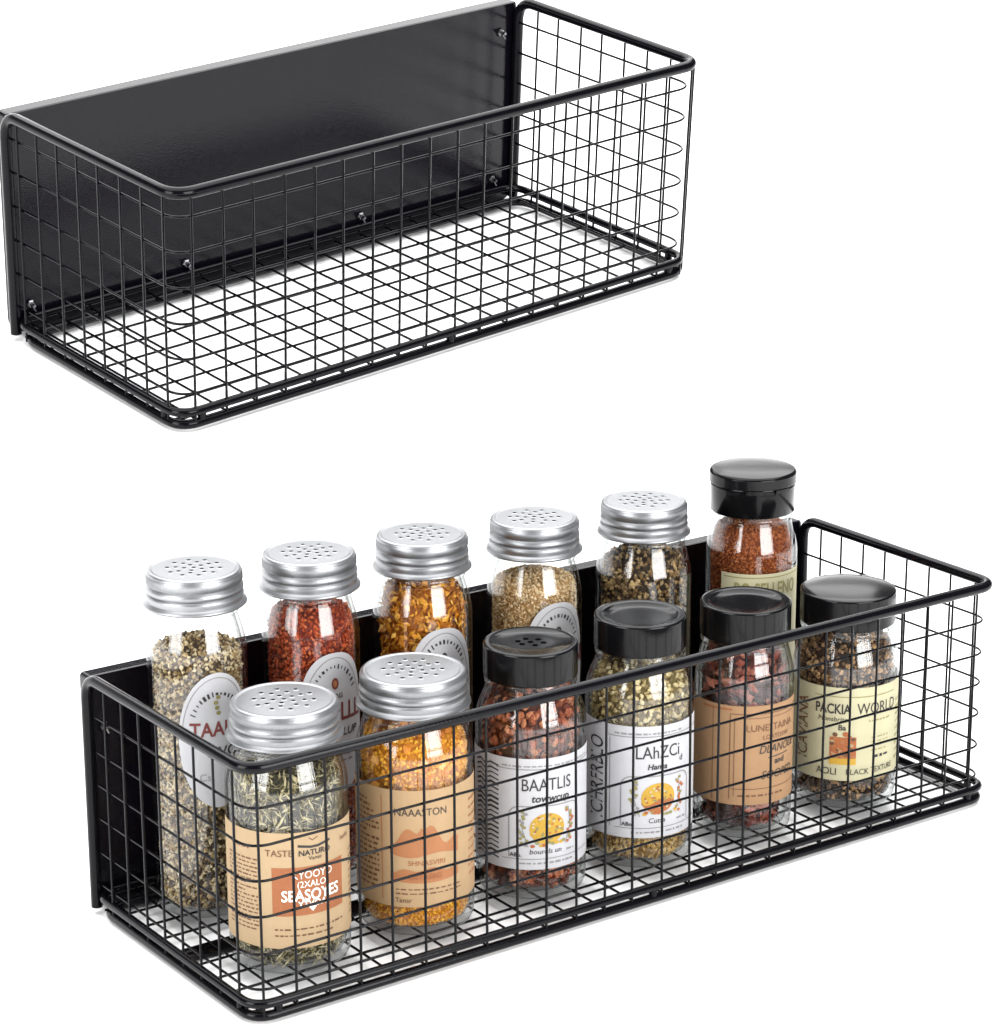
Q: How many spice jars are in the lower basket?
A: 12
